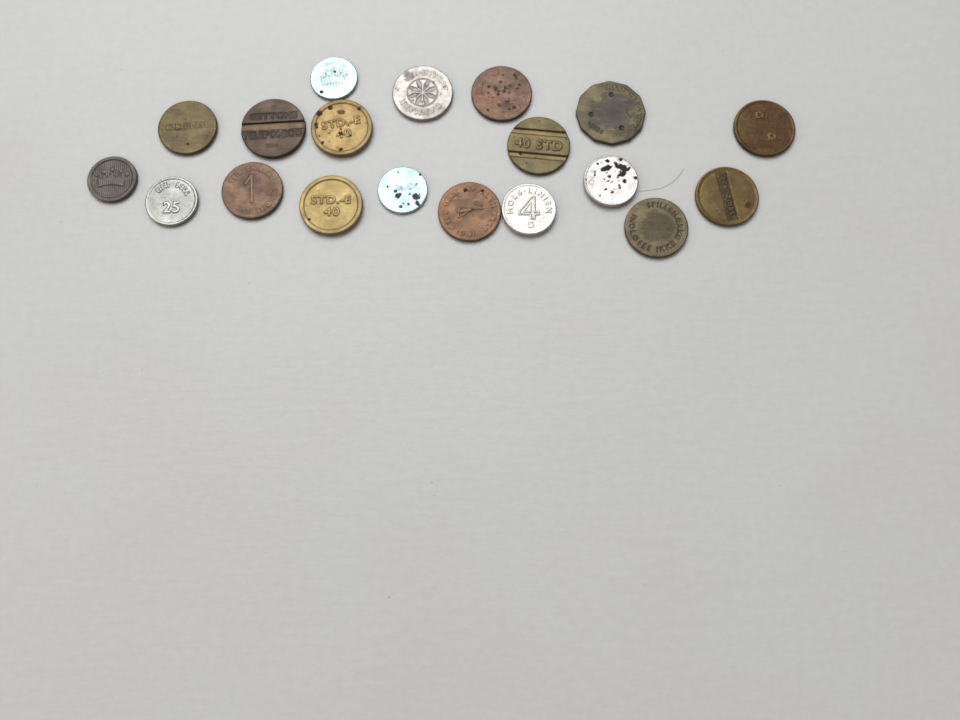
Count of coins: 19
